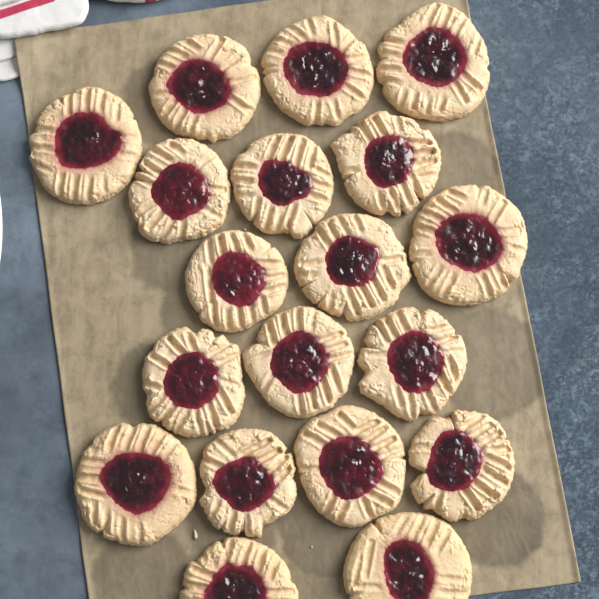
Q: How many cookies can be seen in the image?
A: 19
